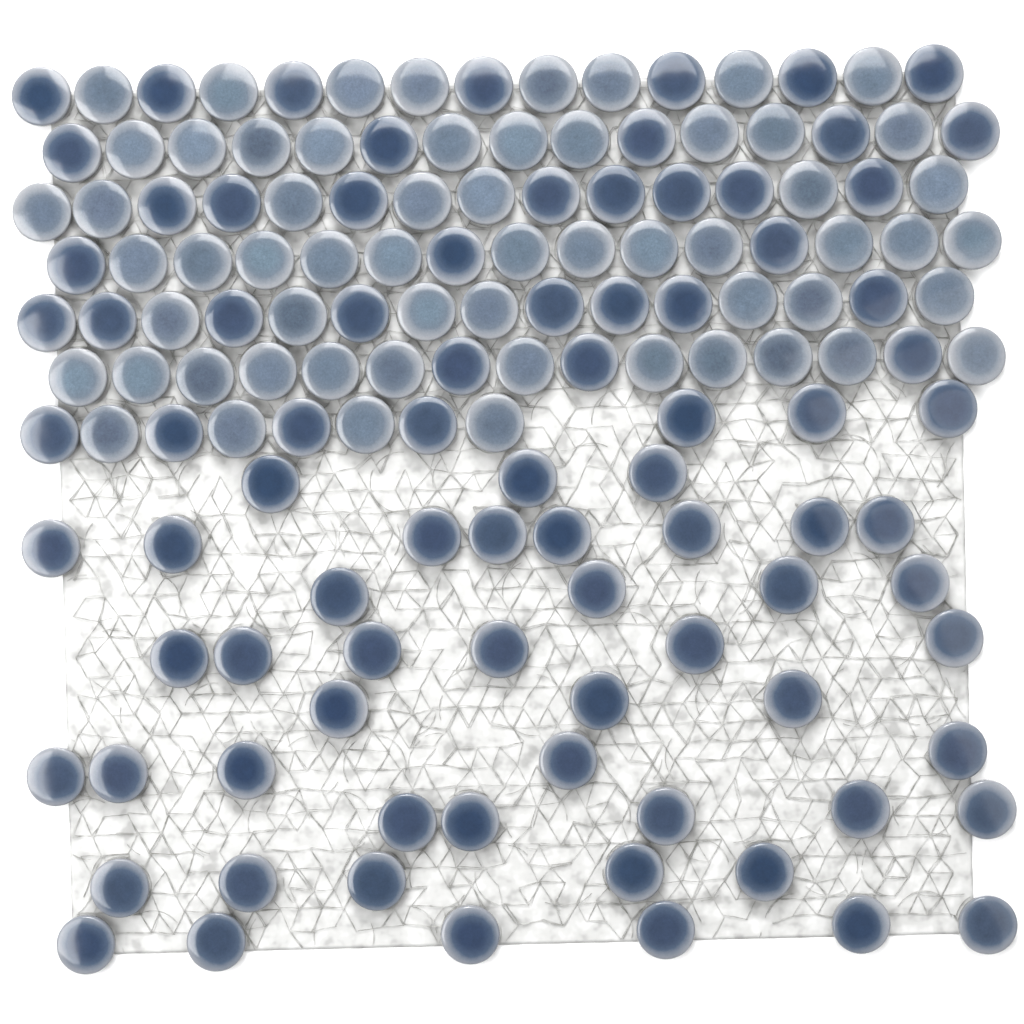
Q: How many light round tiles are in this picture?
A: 60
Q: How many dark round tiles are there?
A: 86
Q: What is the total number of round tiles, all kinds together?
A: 146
